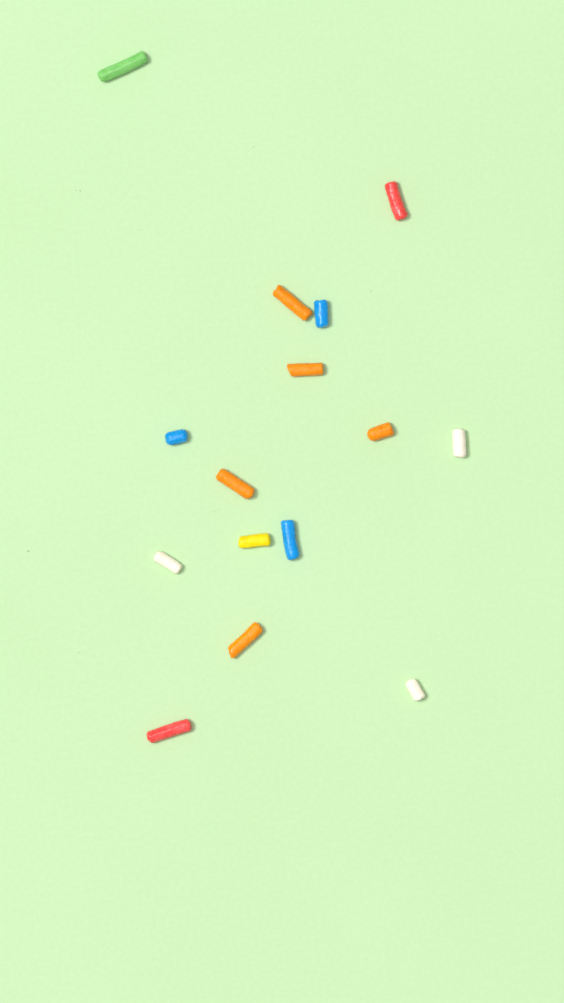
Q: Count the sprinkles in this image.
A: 15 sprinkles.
